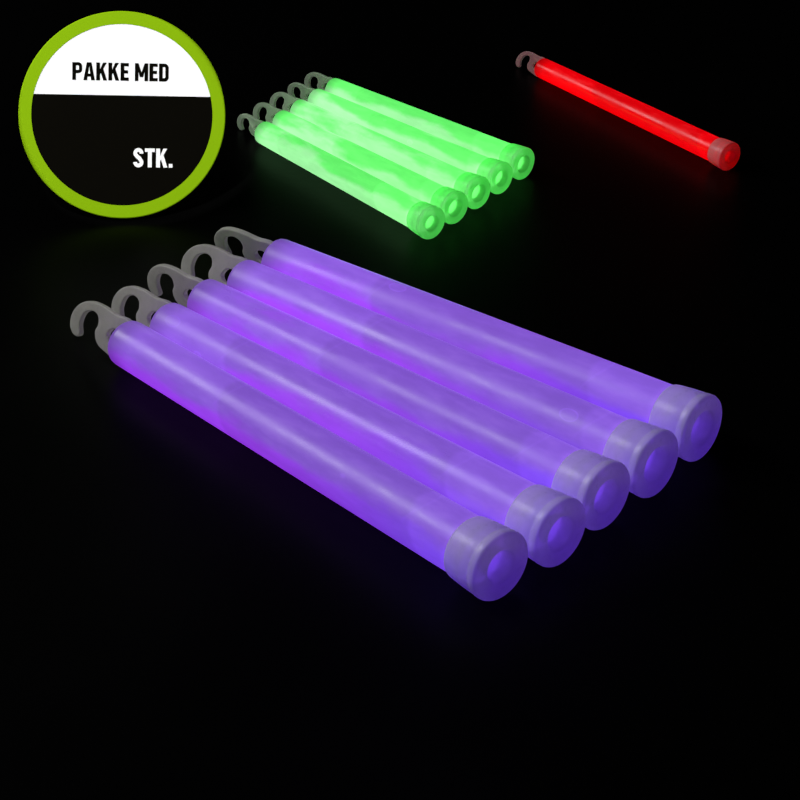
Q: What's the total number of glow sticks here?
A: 11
